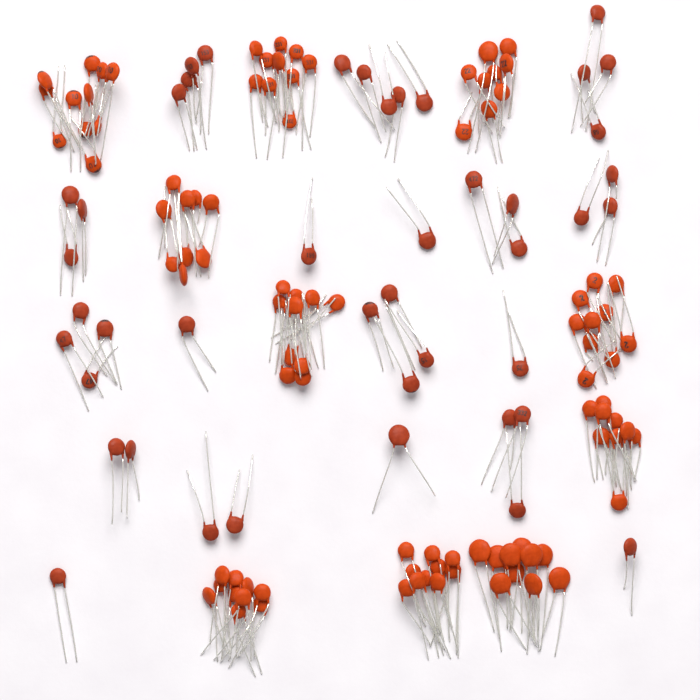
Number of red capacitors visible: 44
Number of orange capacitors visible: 98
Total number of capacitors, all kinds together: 142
